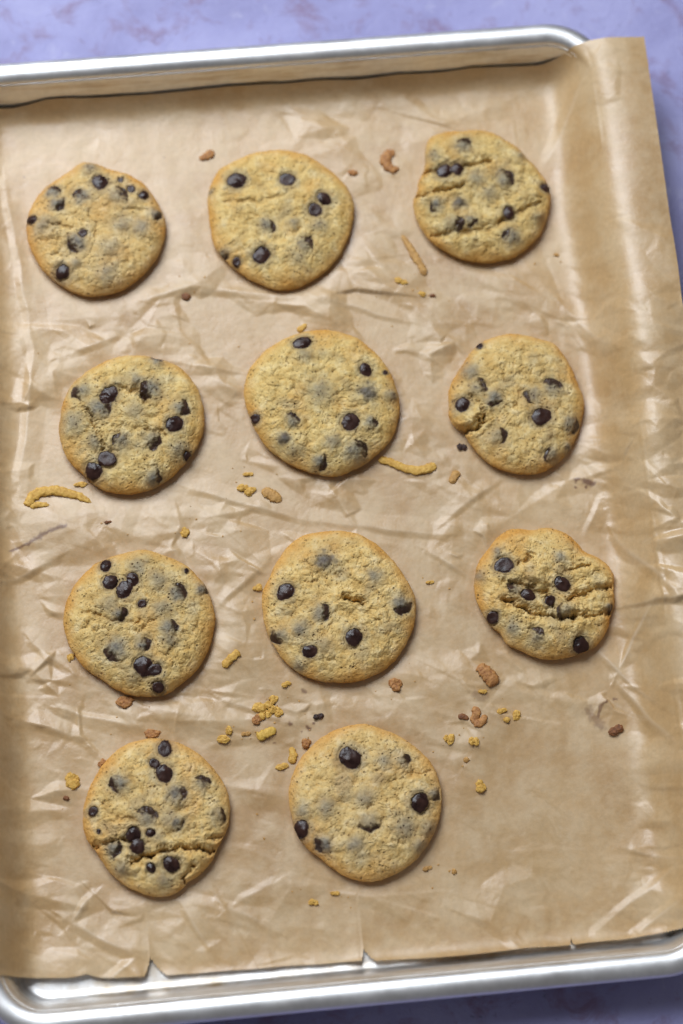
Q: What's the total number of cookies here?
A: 11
